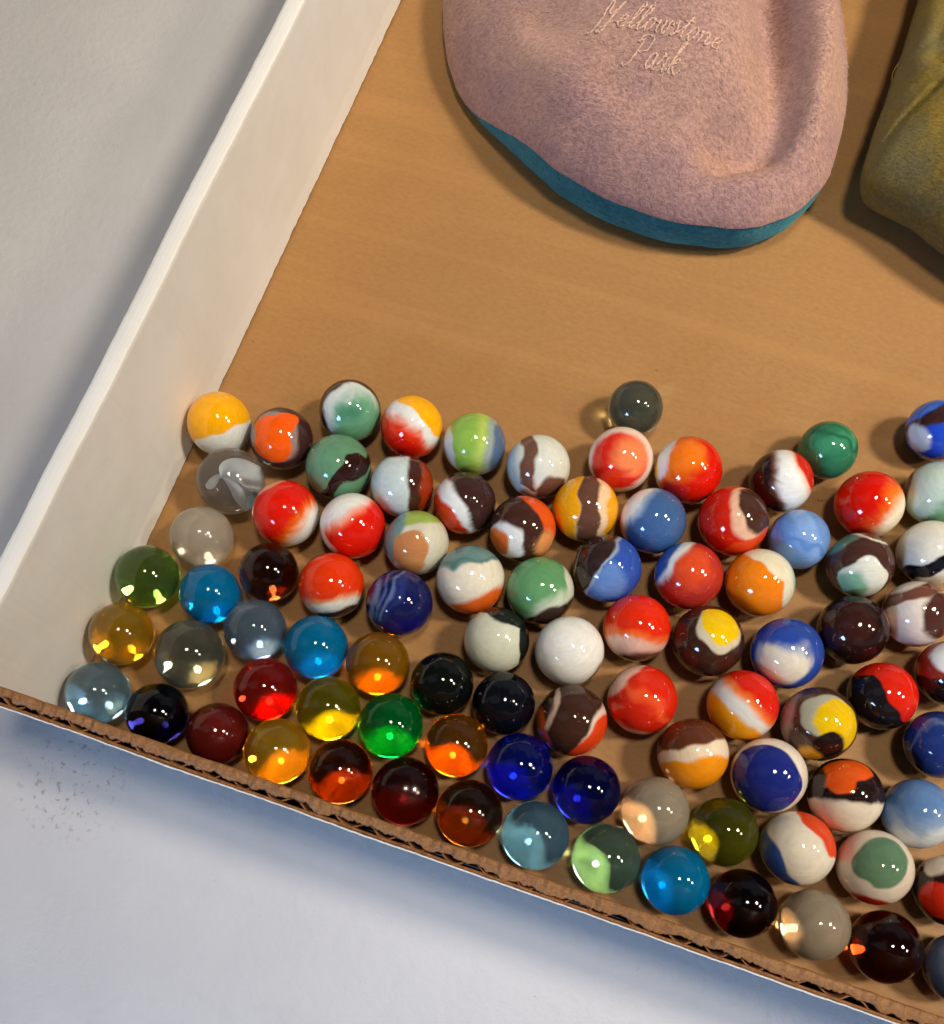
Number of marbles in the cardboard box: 89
